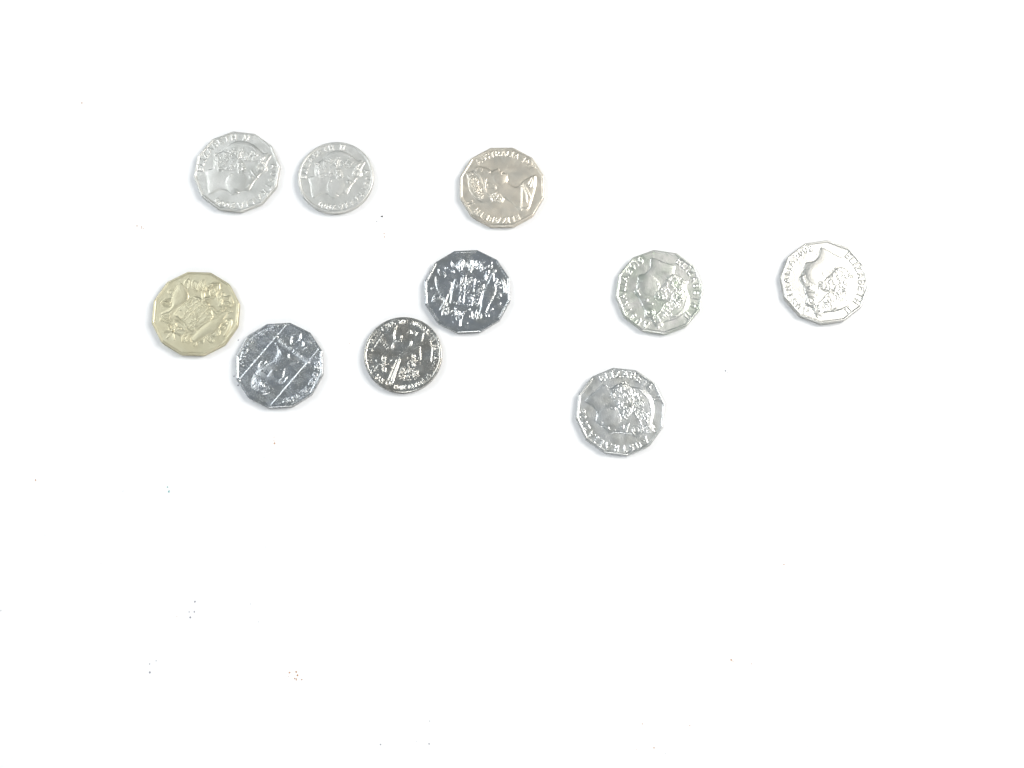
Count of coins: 10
